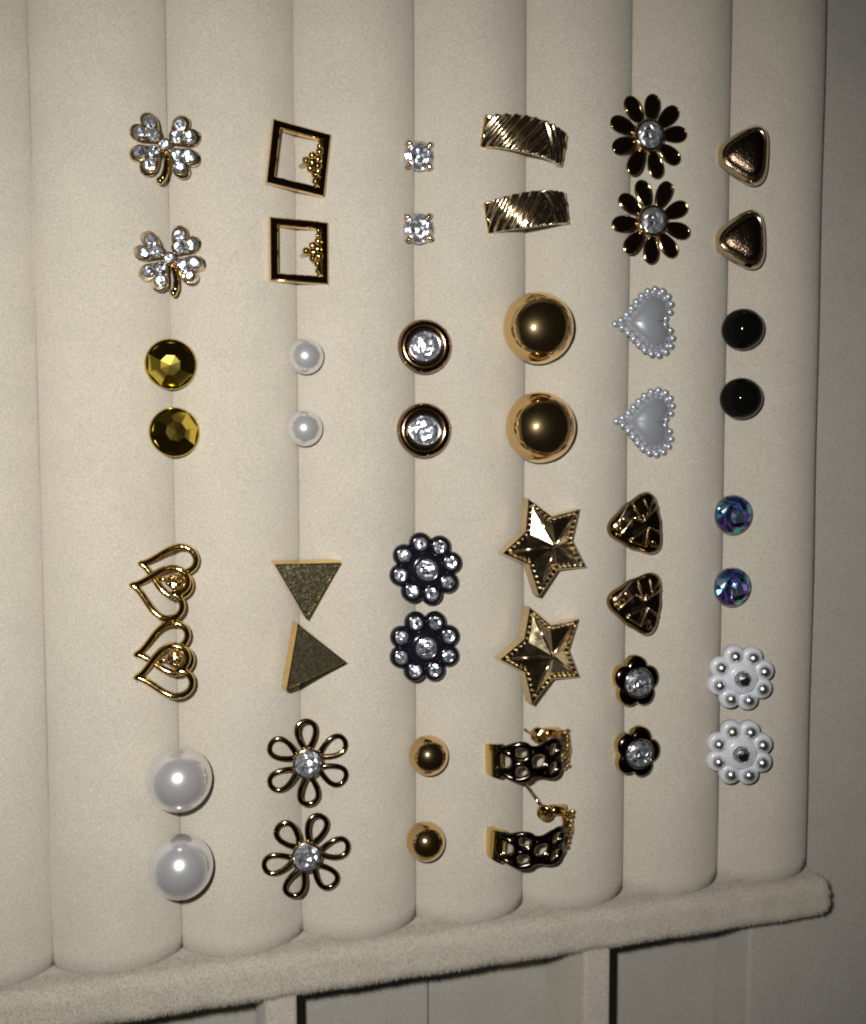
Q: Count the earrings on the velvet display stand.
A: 48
